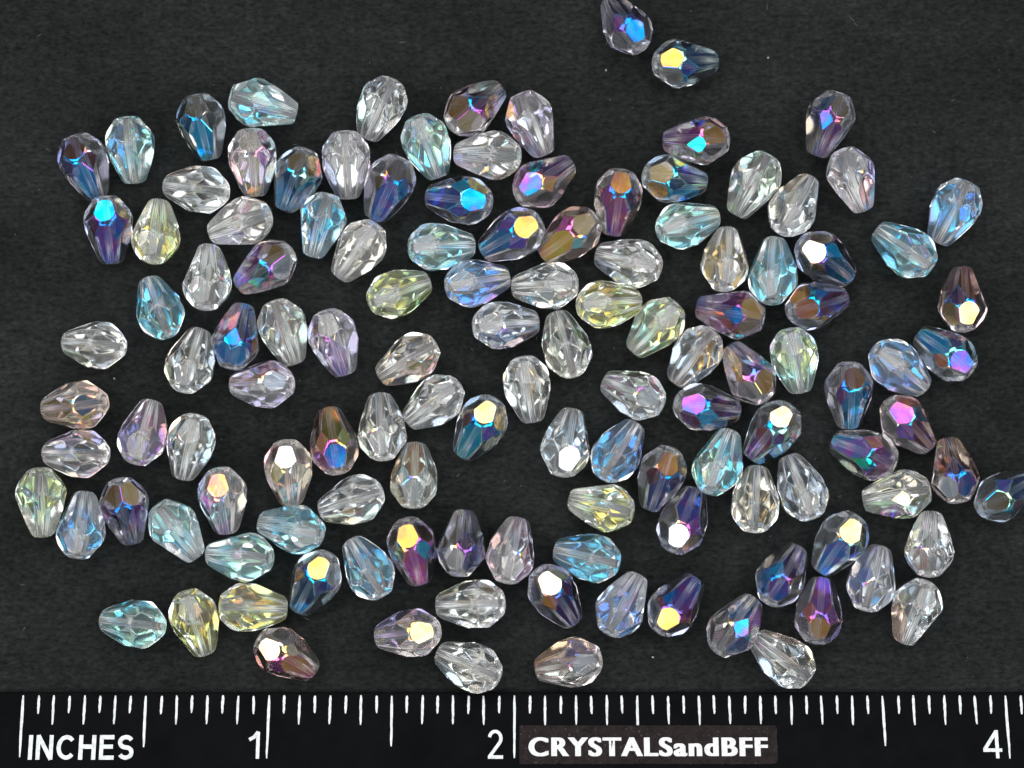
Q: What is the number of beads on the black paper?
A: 126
